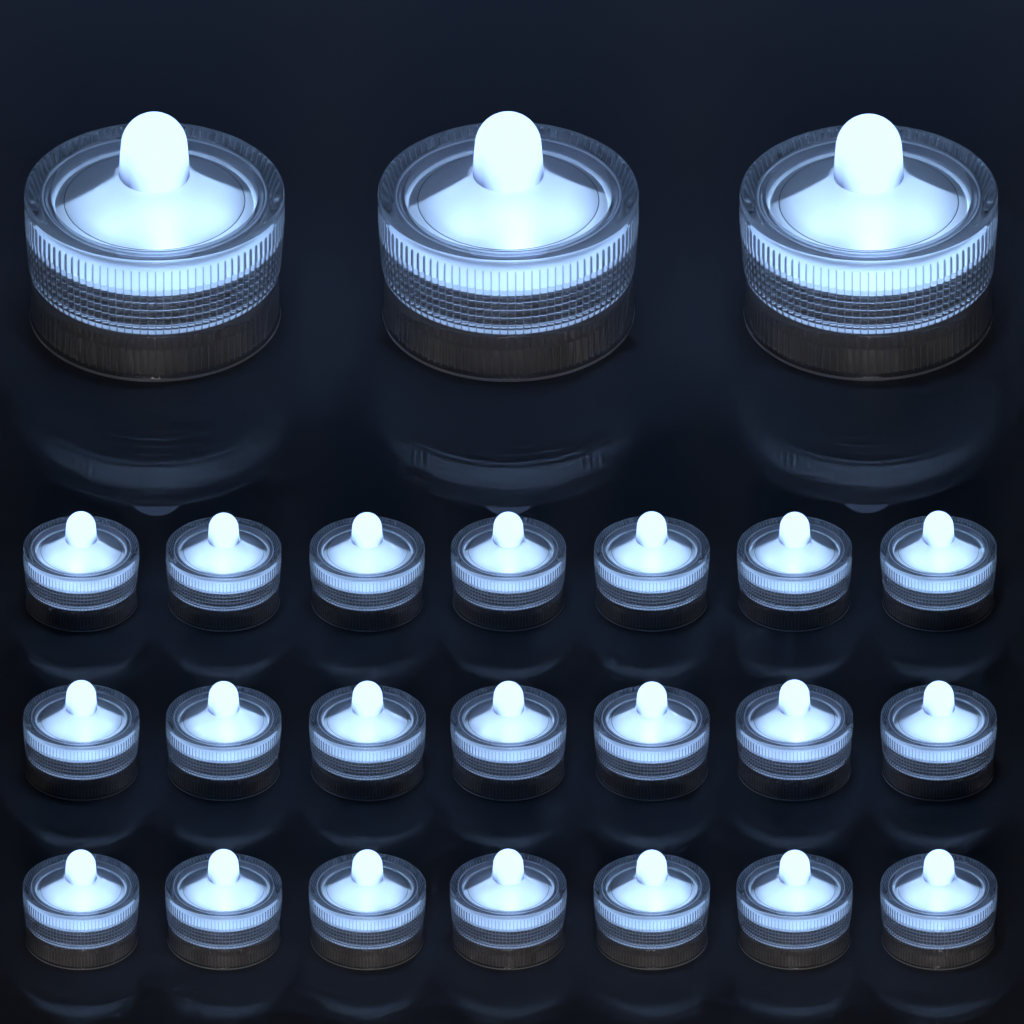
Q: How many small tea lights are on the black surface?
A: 21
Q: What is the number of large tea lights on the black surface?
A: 3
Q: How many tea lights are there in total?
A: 24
